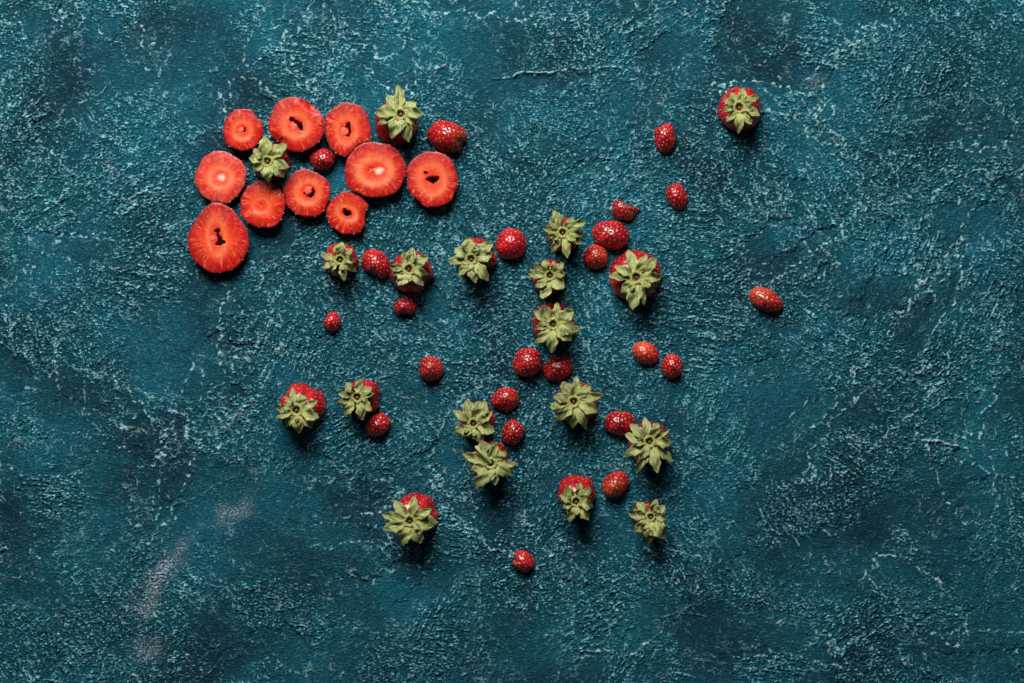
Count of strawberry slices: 10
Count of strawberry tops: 19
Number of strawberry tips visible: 23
